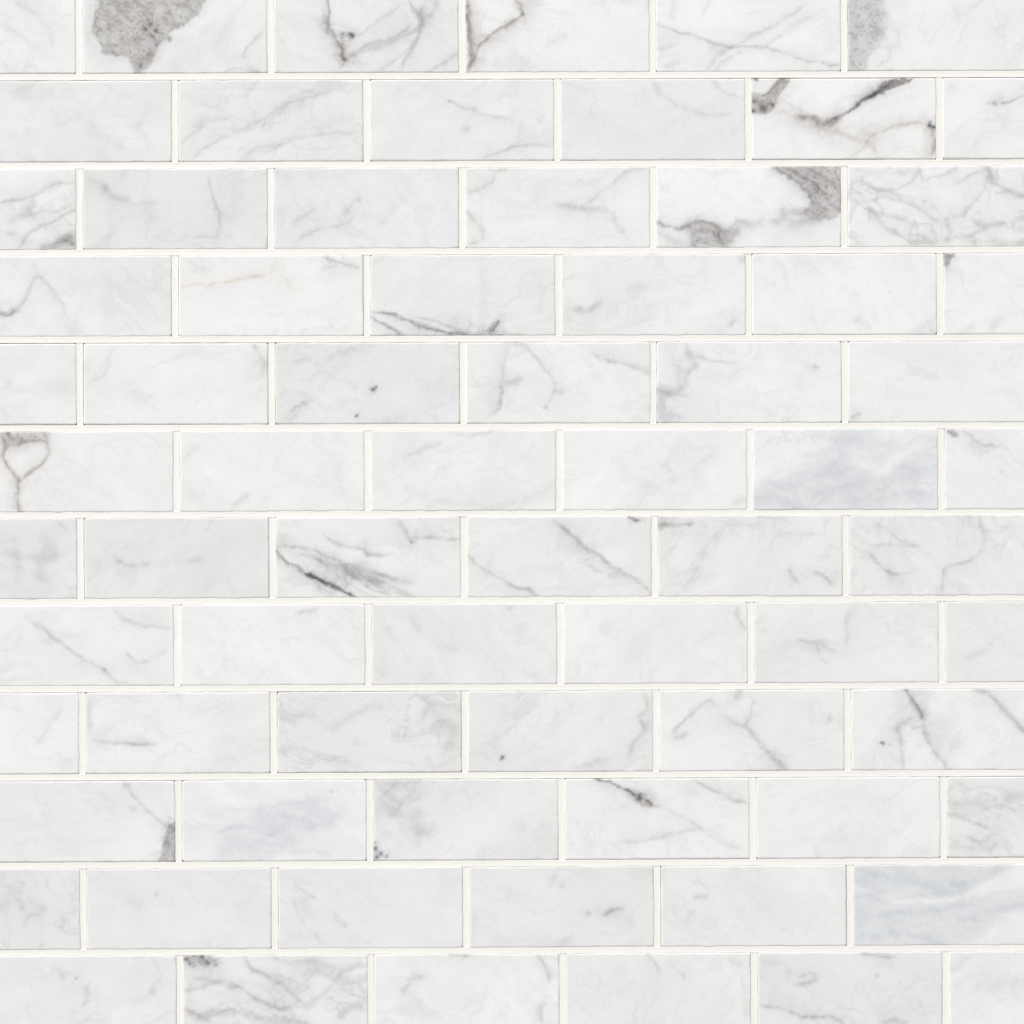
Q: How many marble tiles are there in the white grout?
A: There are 72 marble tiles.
